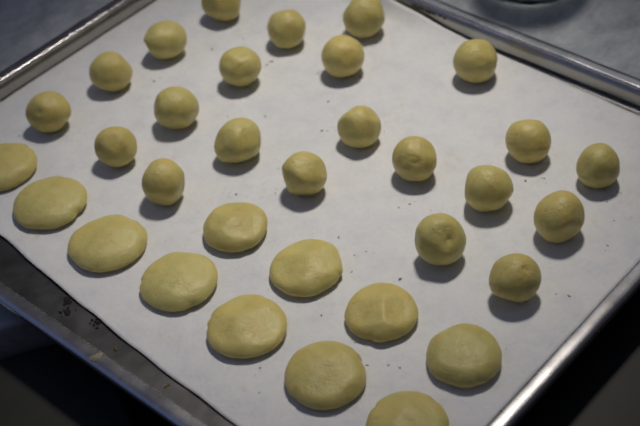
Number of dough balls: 22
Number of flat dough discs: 11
